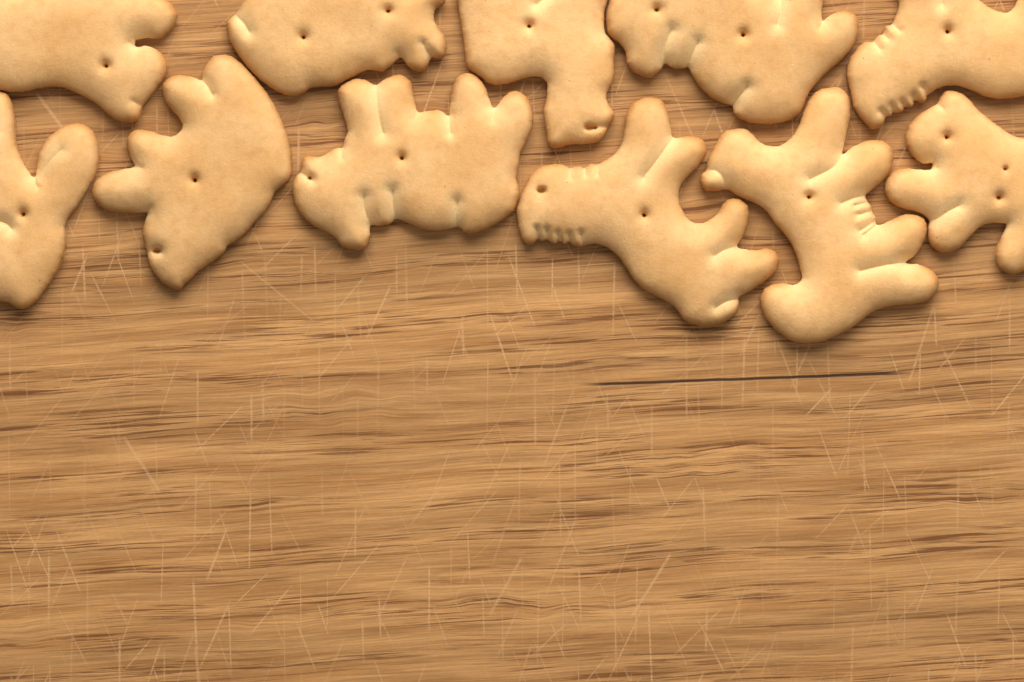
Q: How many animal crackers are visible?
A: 11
